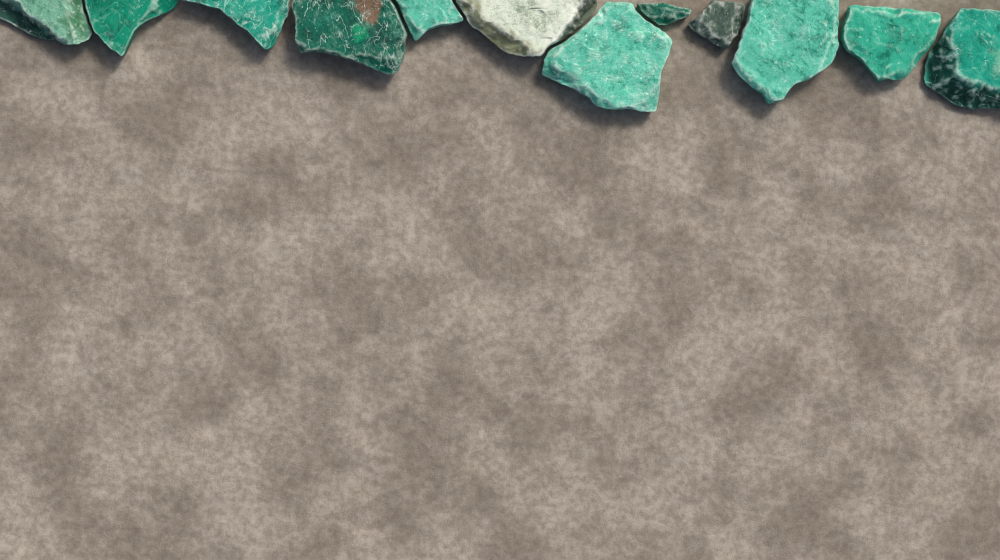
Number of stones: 12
